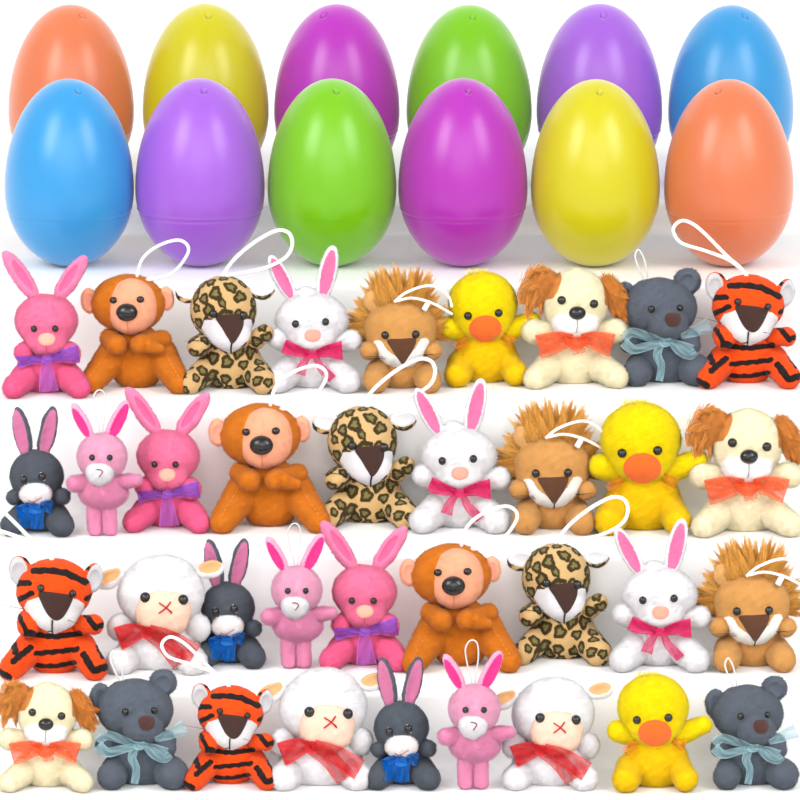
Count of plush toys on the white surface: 36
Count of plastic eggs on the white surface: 12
